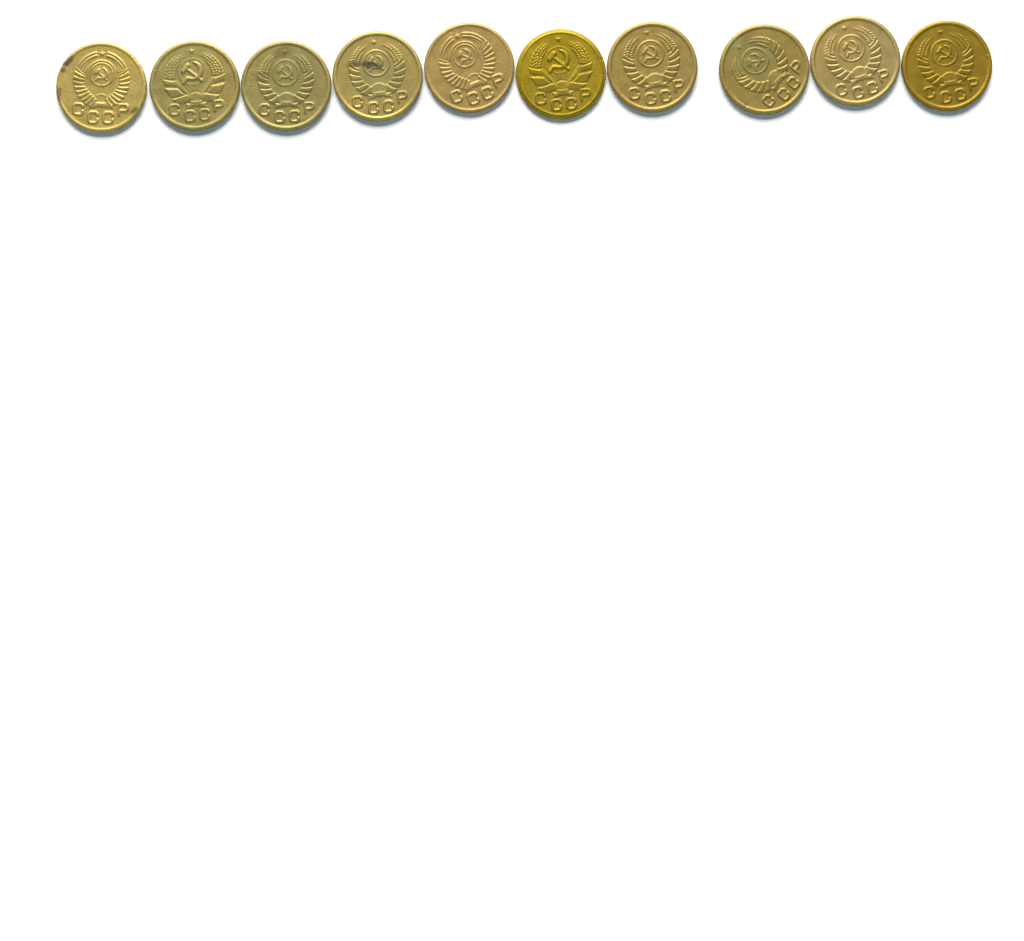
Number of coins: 10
